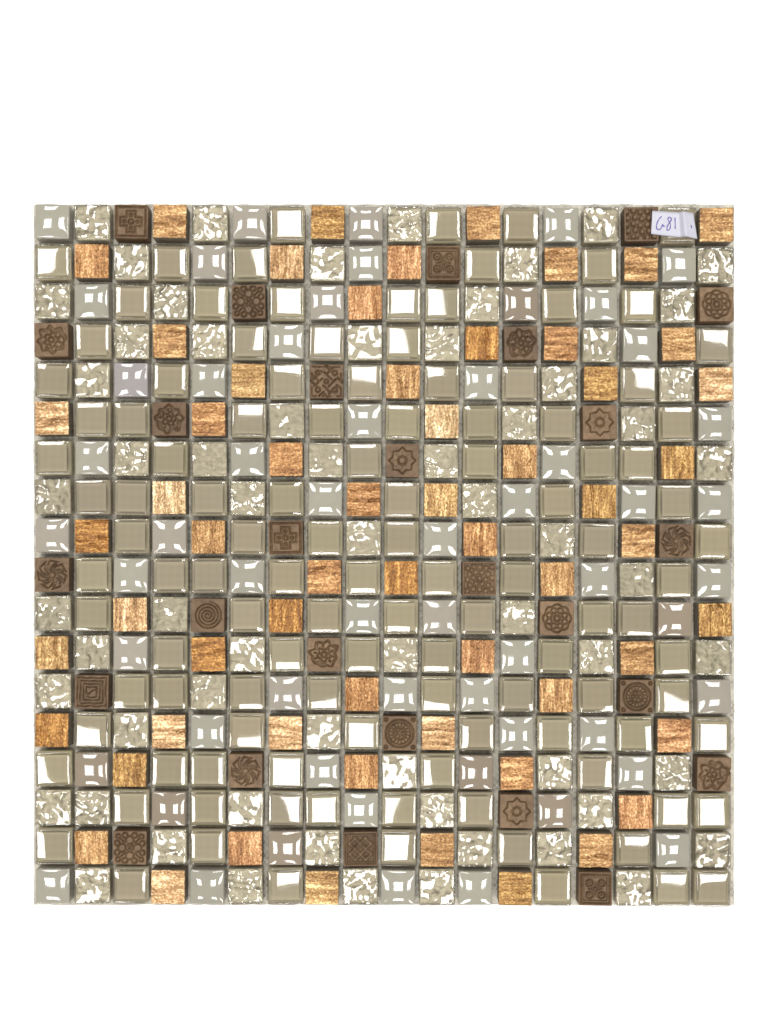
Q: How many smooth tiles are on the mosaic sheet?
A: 173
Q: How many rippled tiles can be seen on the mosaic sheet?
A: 64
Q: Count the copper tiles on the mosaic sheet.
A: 60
